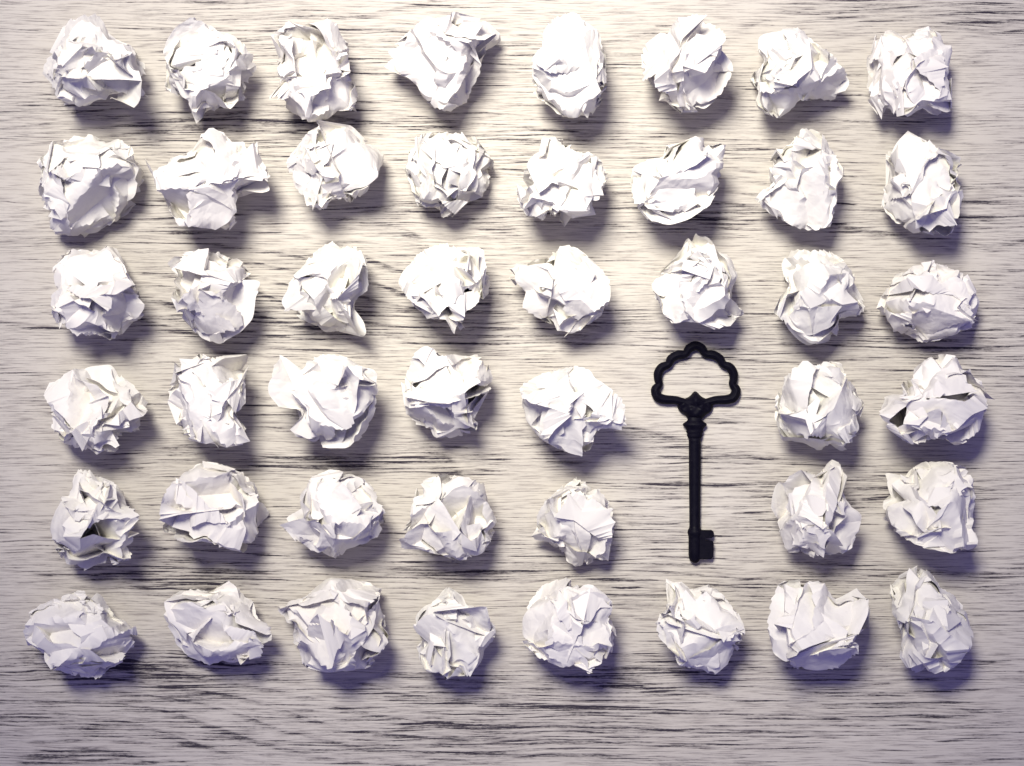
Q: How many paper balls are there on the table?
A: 46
